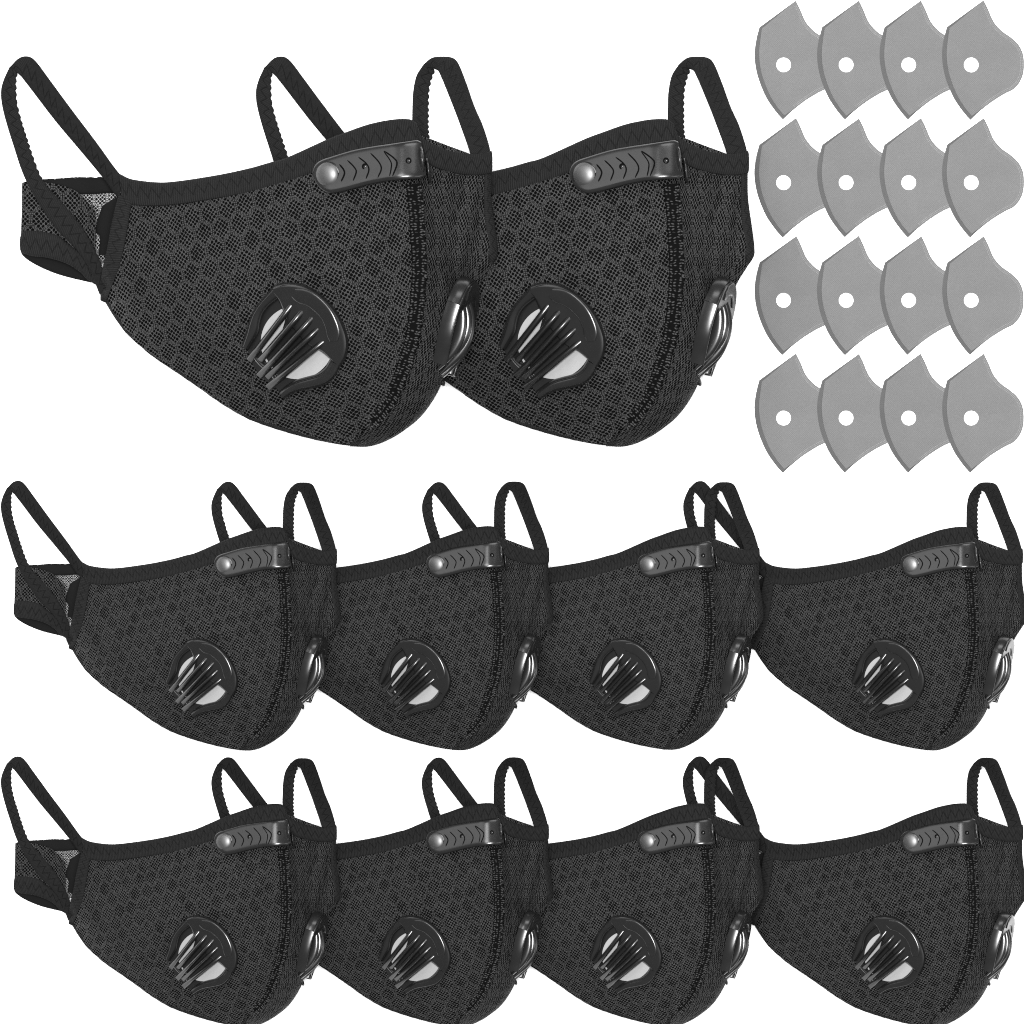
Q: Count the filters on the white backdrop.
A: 16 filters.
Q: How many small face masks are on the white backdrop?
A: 8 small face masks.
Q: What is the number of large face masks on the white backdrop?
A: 2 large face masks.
